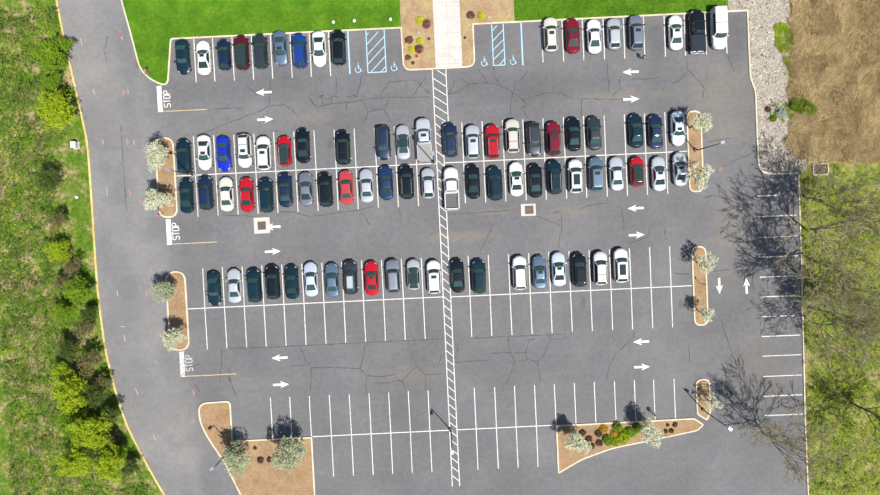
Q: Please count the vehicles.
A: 84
